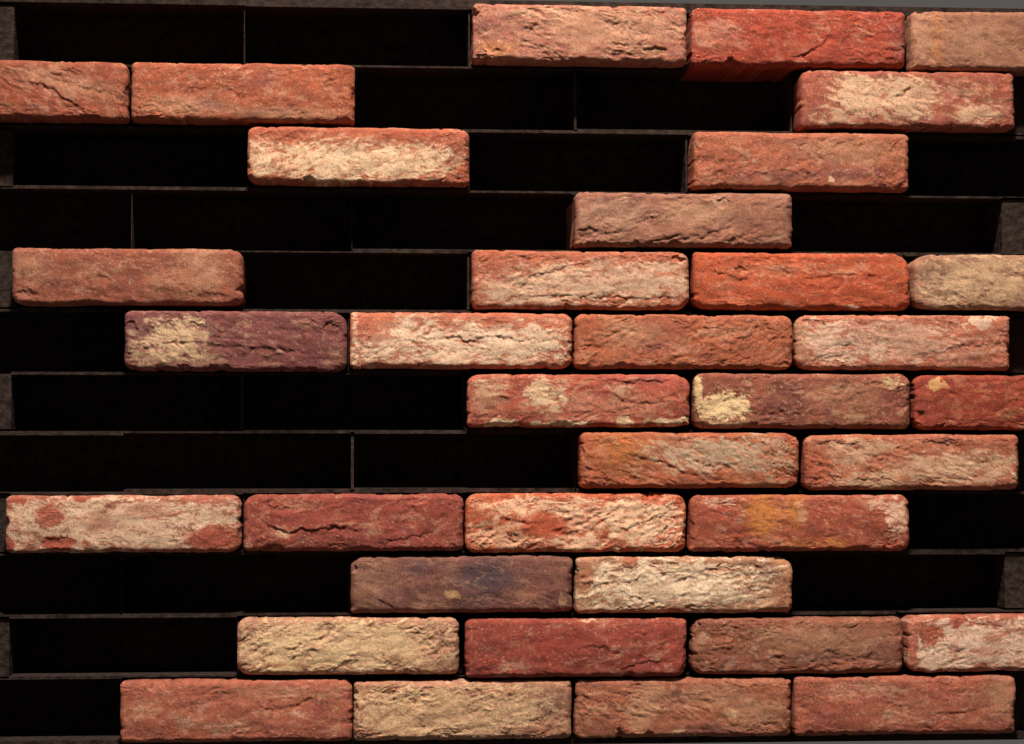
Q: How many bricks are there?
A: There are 36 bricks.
